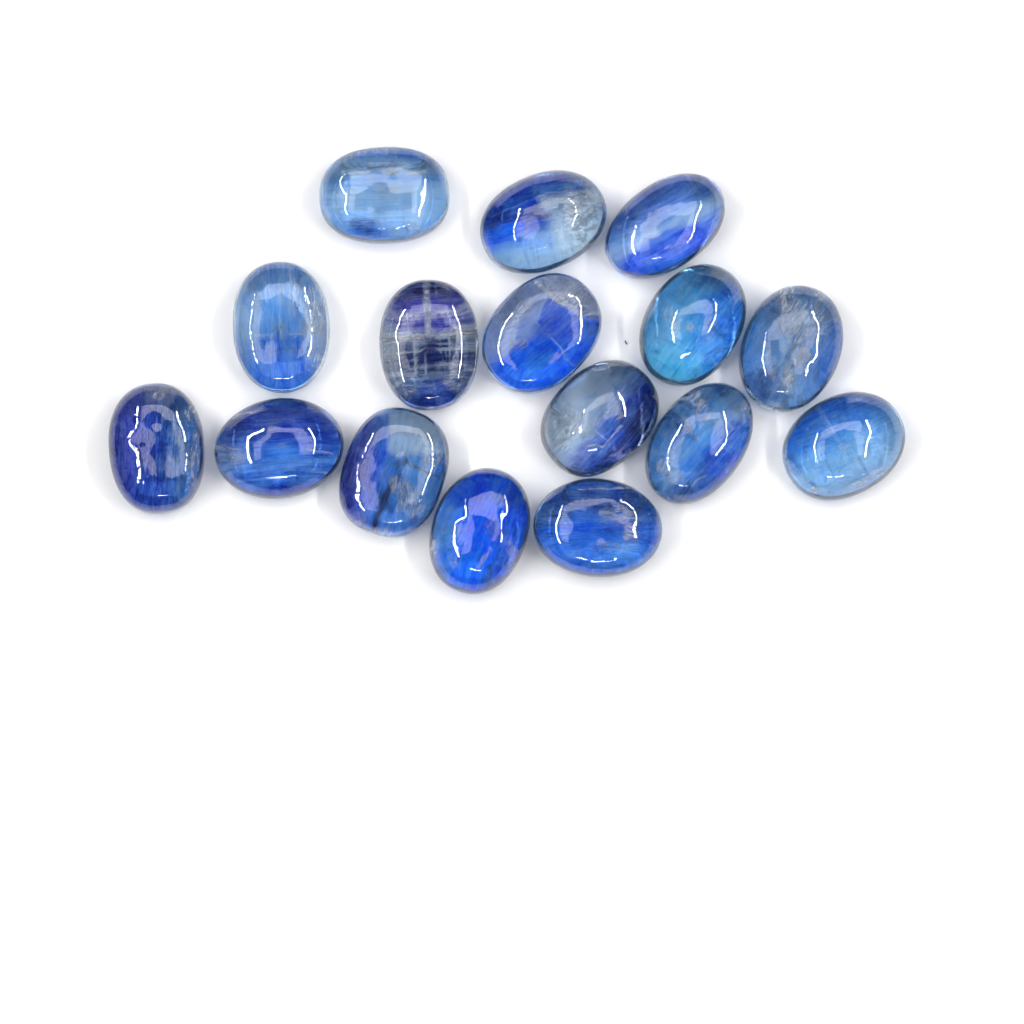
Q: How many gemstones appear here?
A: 16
